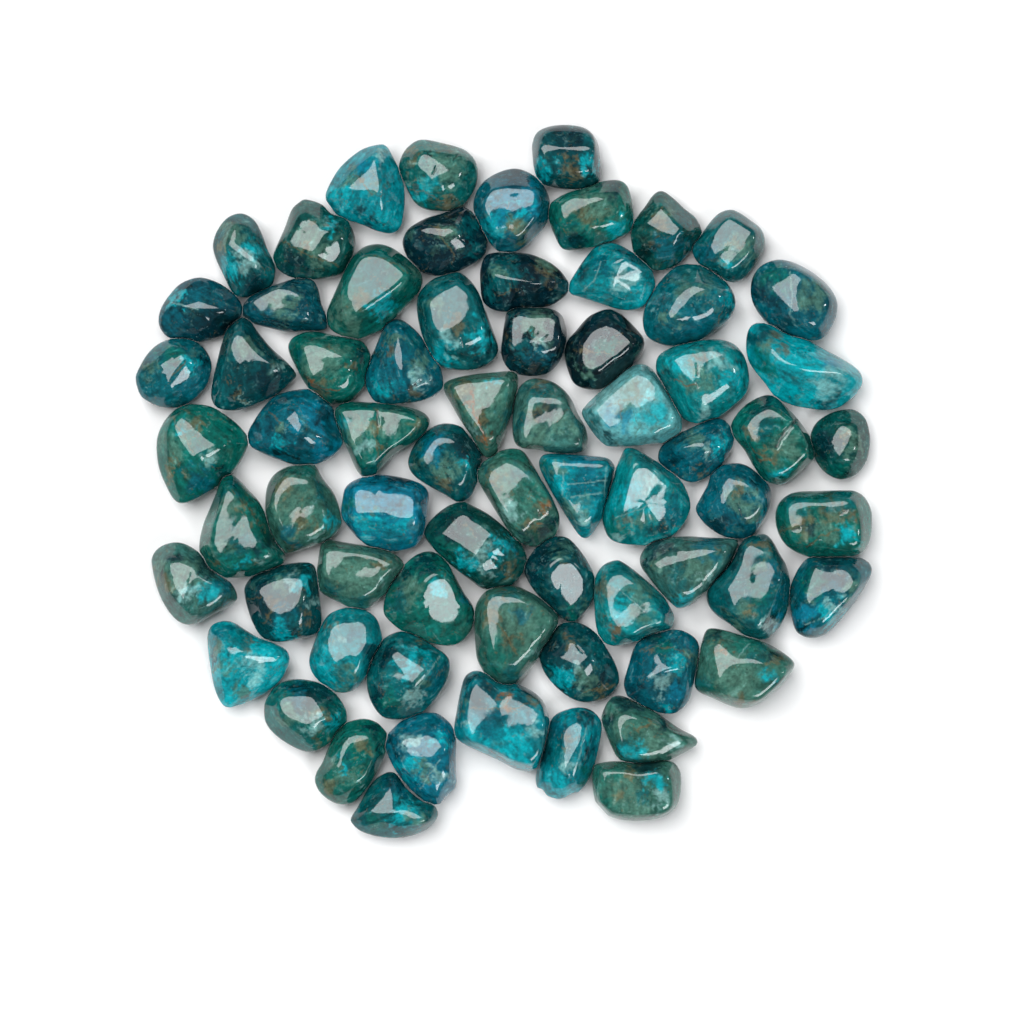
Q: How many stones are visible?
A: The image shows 69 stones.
